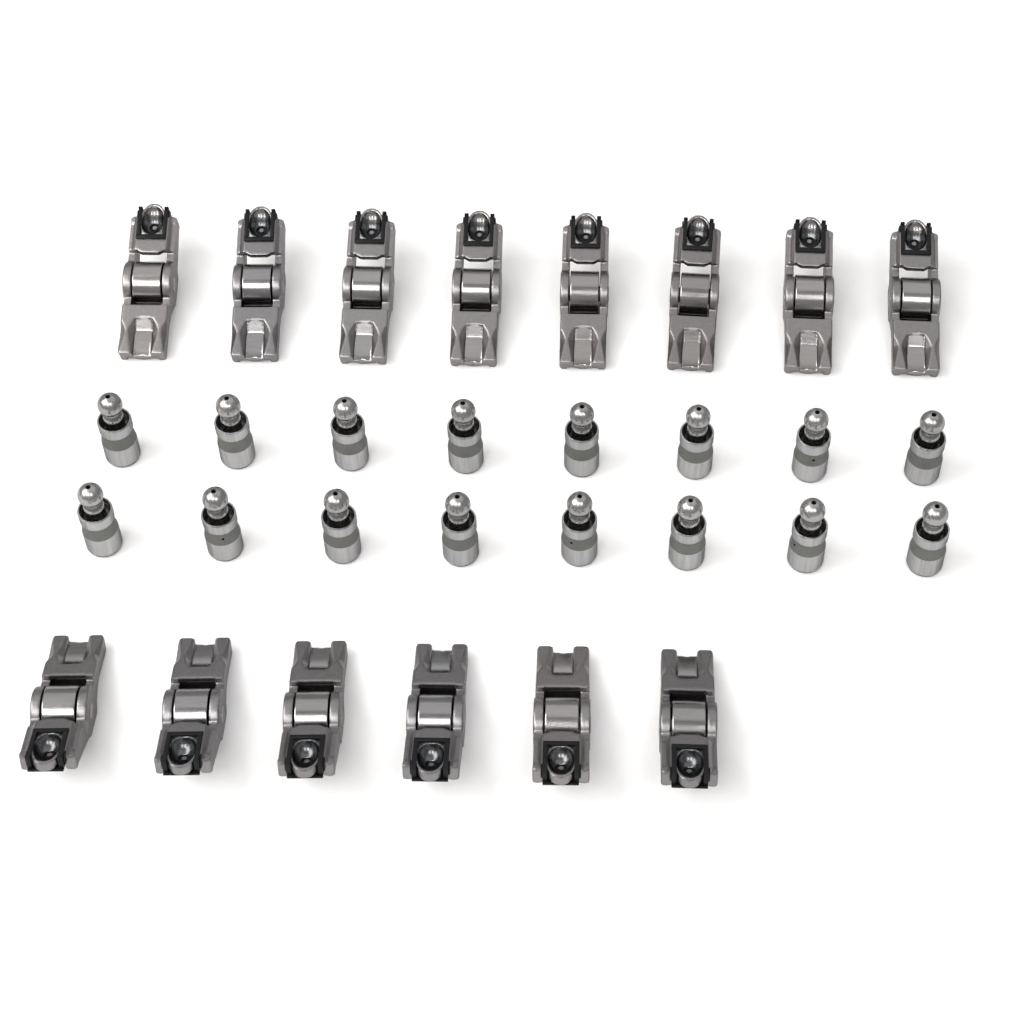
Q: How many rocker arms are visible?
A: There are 14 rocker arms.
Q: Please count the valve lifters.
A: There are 16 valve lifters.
